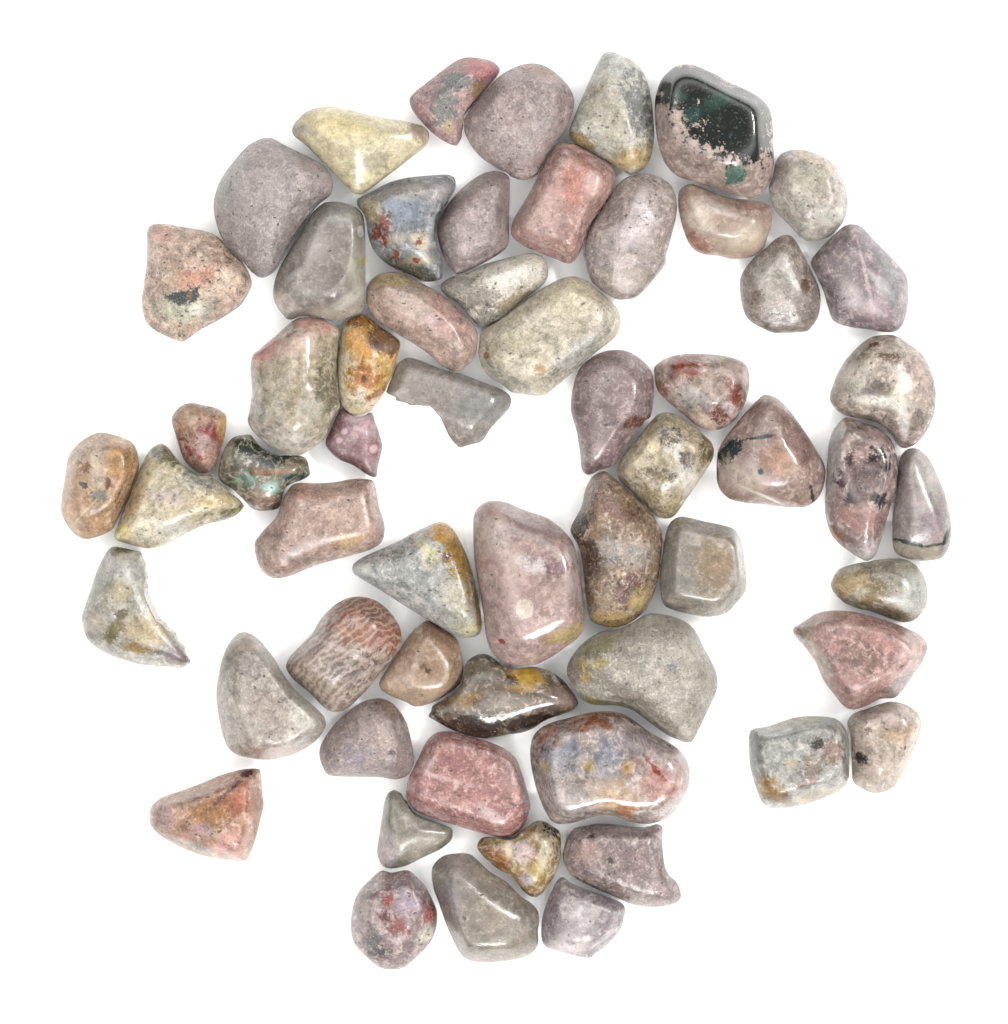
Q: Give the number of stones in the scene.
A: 59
